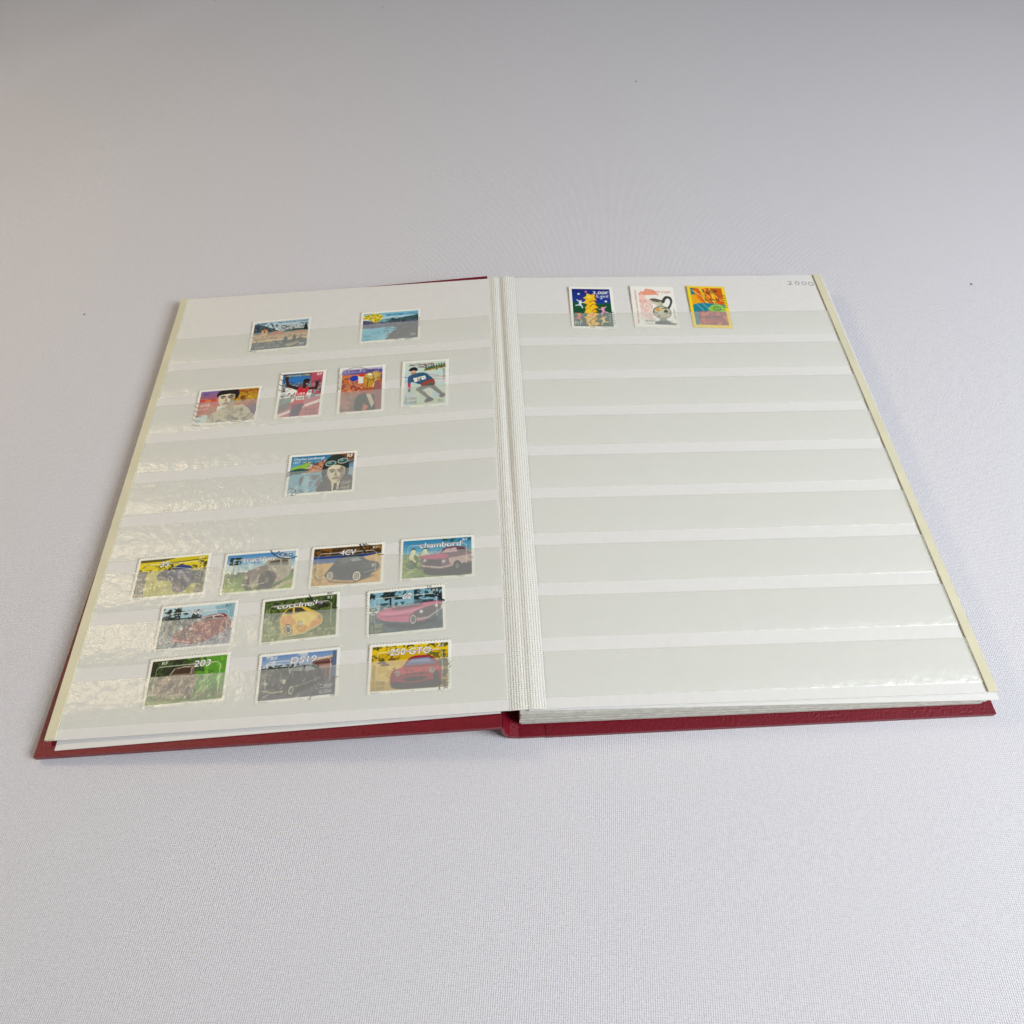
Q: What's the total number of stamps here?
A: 20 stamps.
